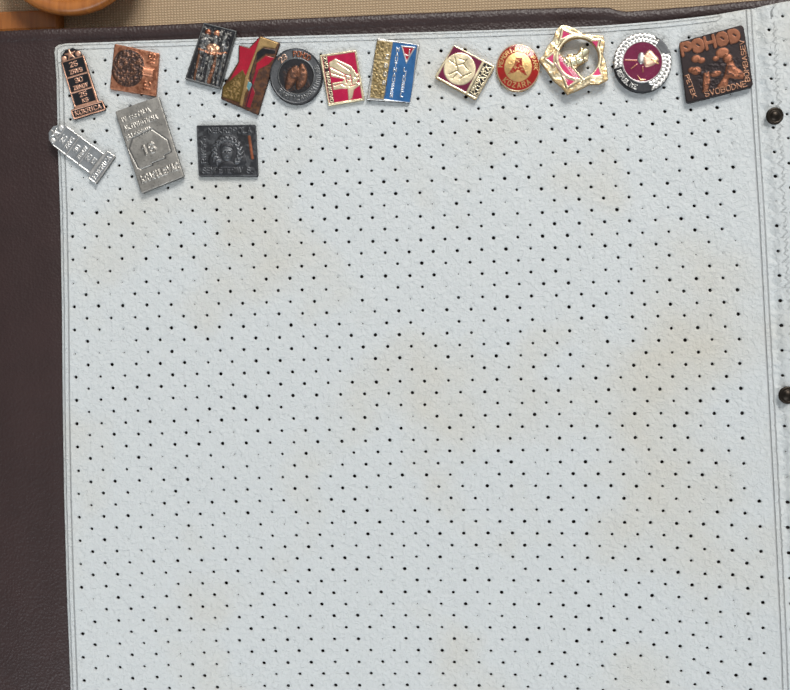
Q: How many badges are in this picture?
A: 15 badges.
